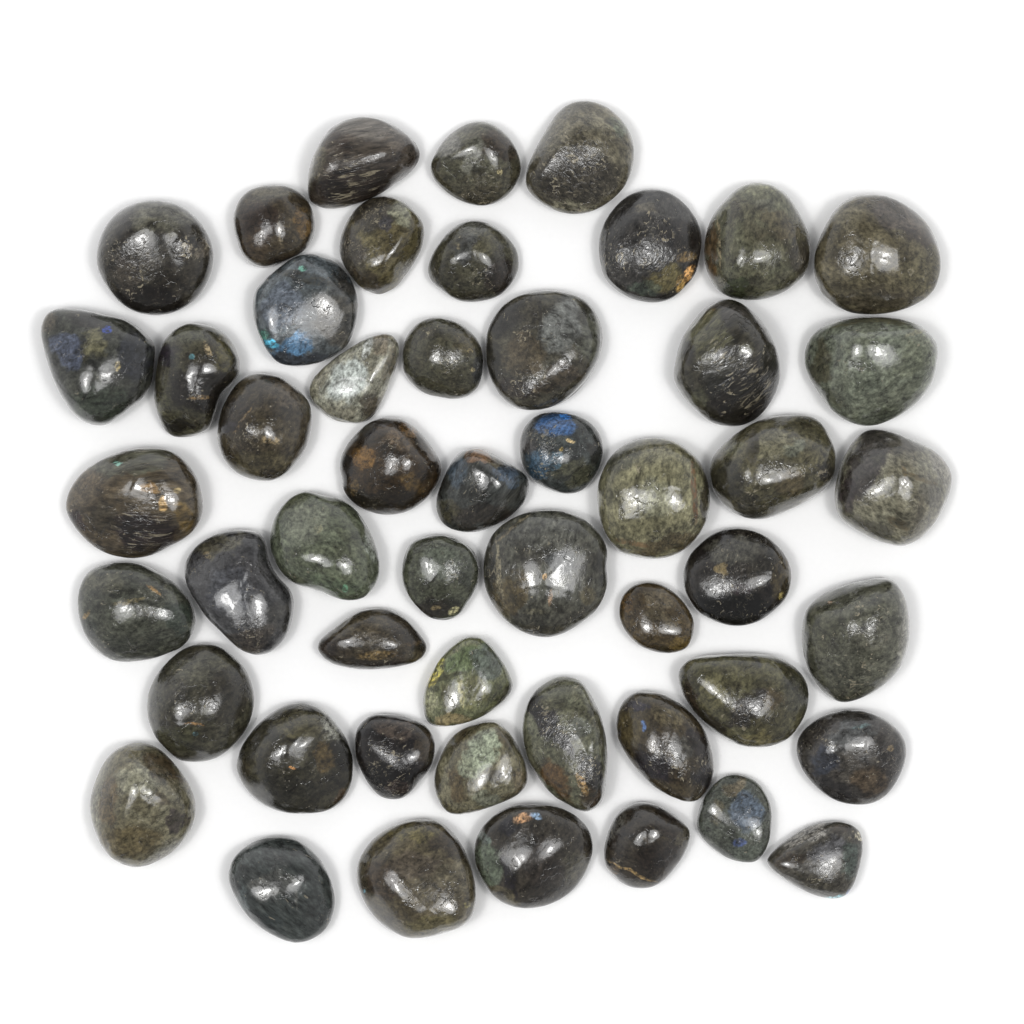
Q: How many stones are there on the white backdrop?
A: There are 51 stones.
